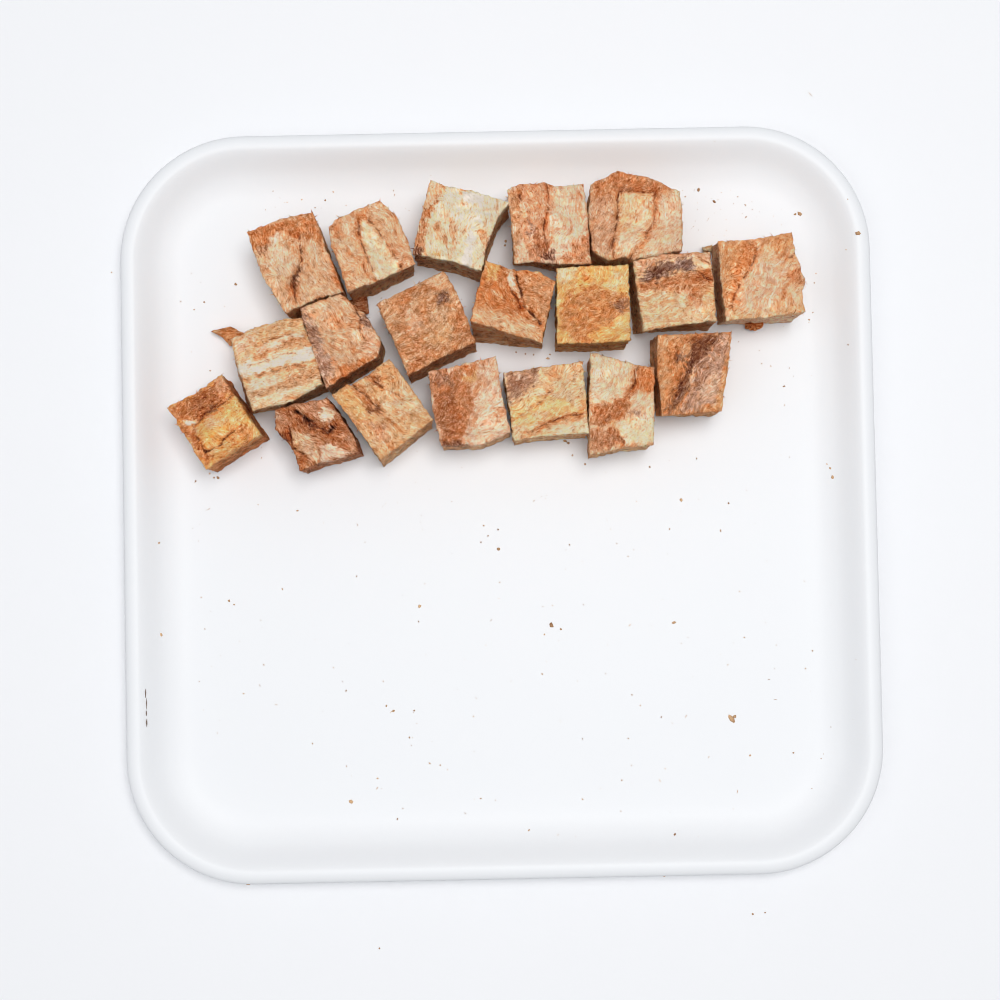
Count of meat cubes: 19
